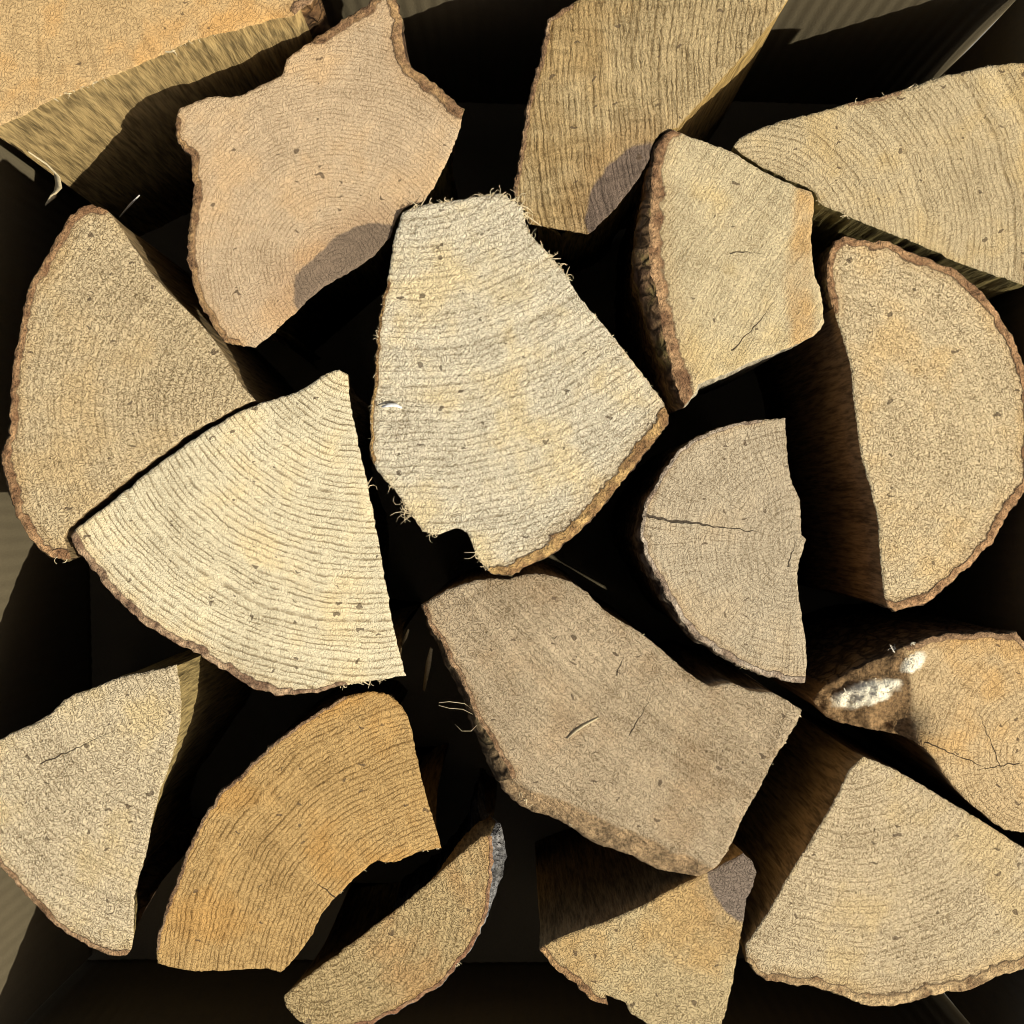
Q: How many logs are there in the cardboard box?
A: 17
